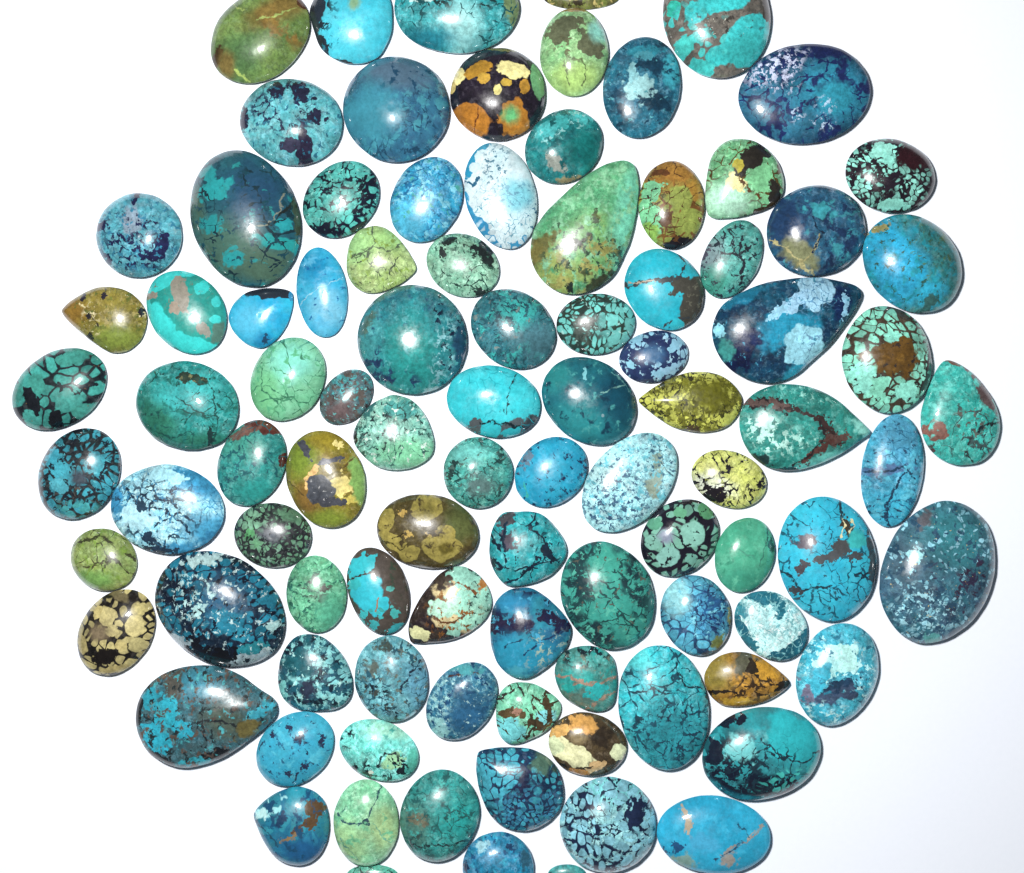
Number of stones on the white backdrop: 95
